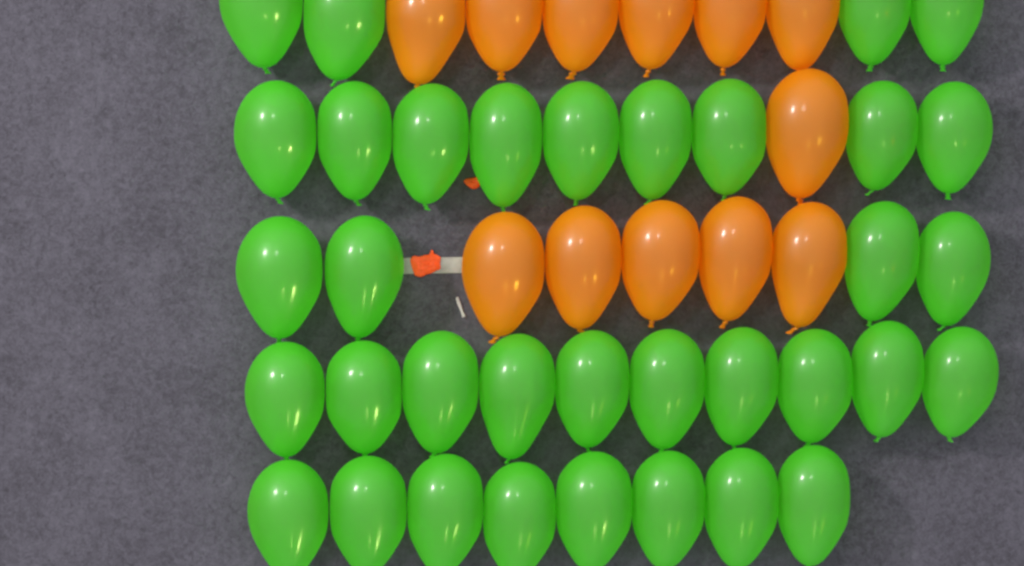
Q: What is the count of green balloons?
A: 35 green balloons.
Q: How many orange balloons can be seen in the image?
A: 12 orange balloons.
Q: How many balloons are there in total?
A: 47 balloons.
